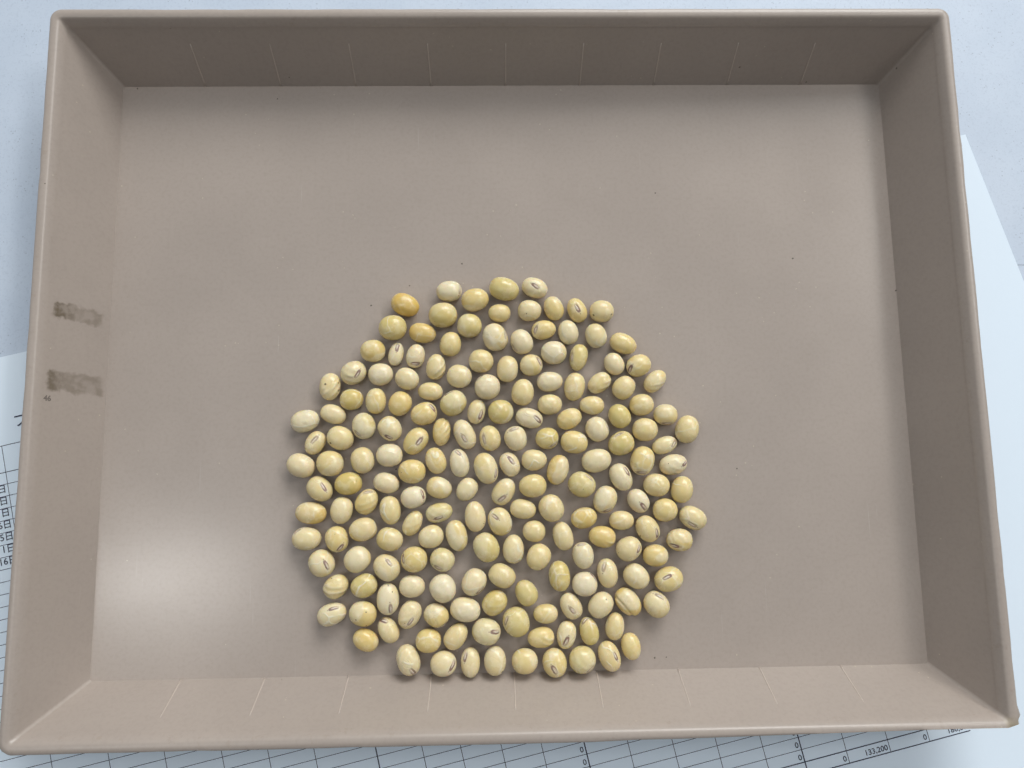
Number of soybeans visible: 184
